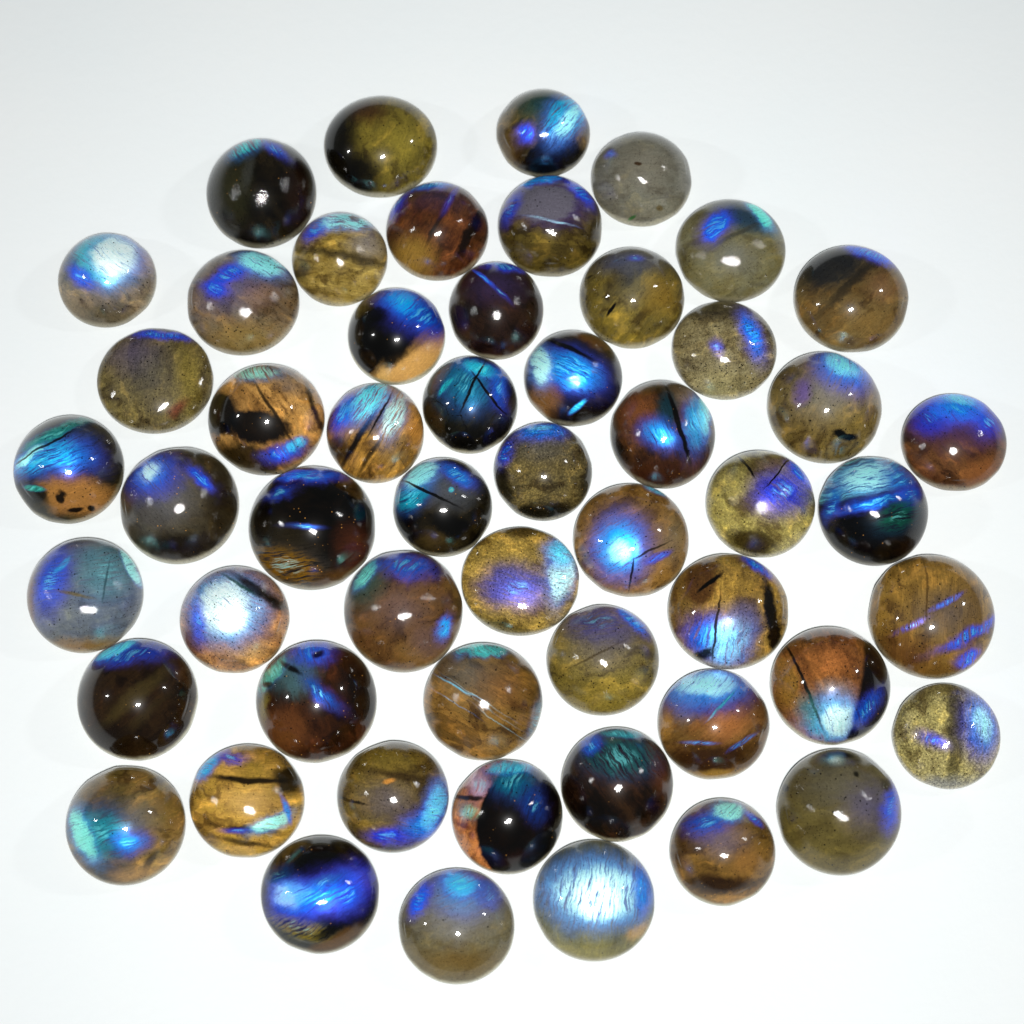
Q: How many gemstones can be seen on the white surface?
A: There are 54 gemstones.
